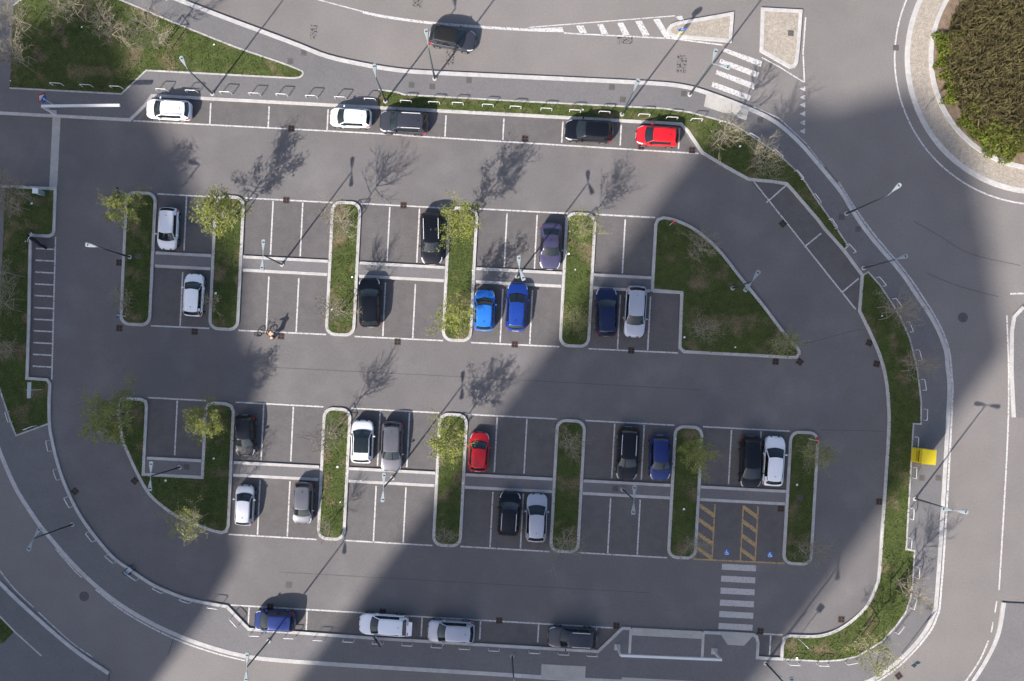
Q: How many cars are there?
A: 31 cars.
